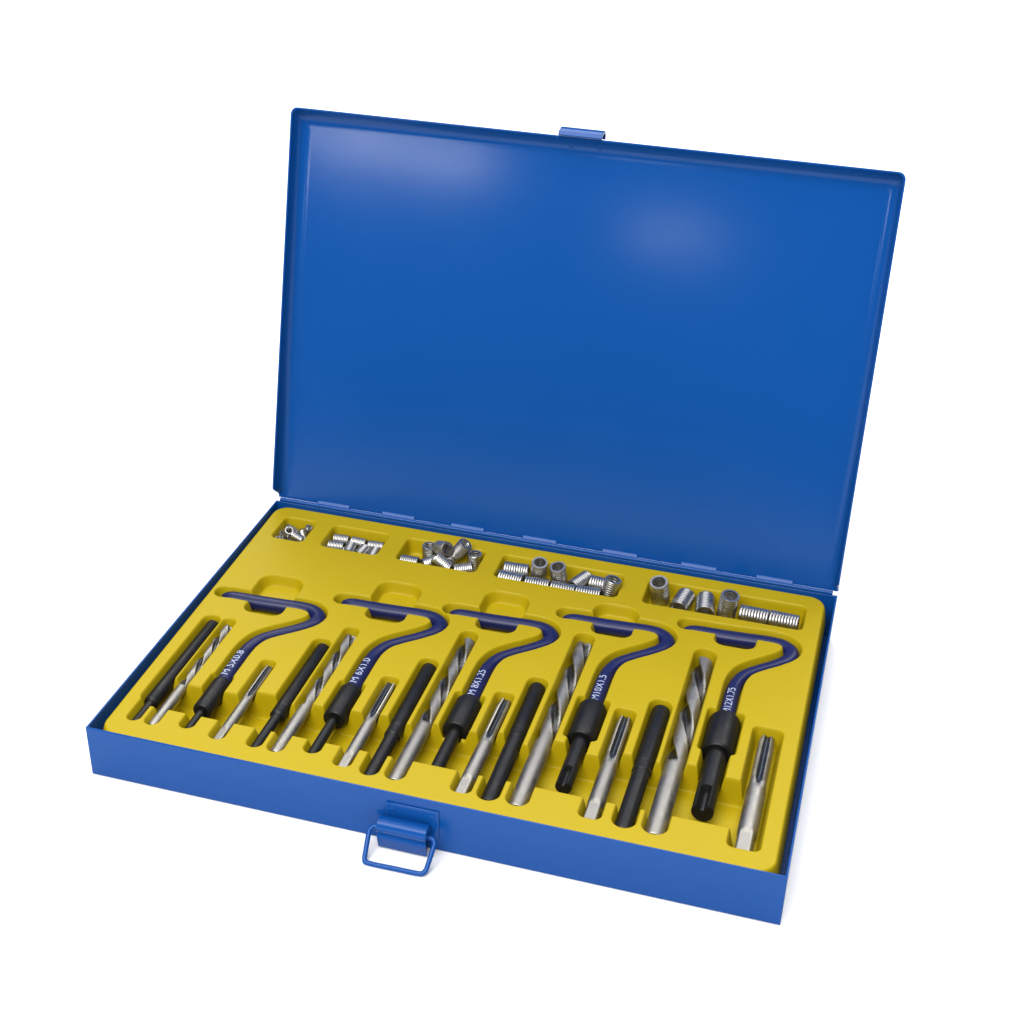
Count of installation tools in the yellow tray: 5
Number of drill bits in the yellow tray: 5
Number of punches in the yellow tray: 5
